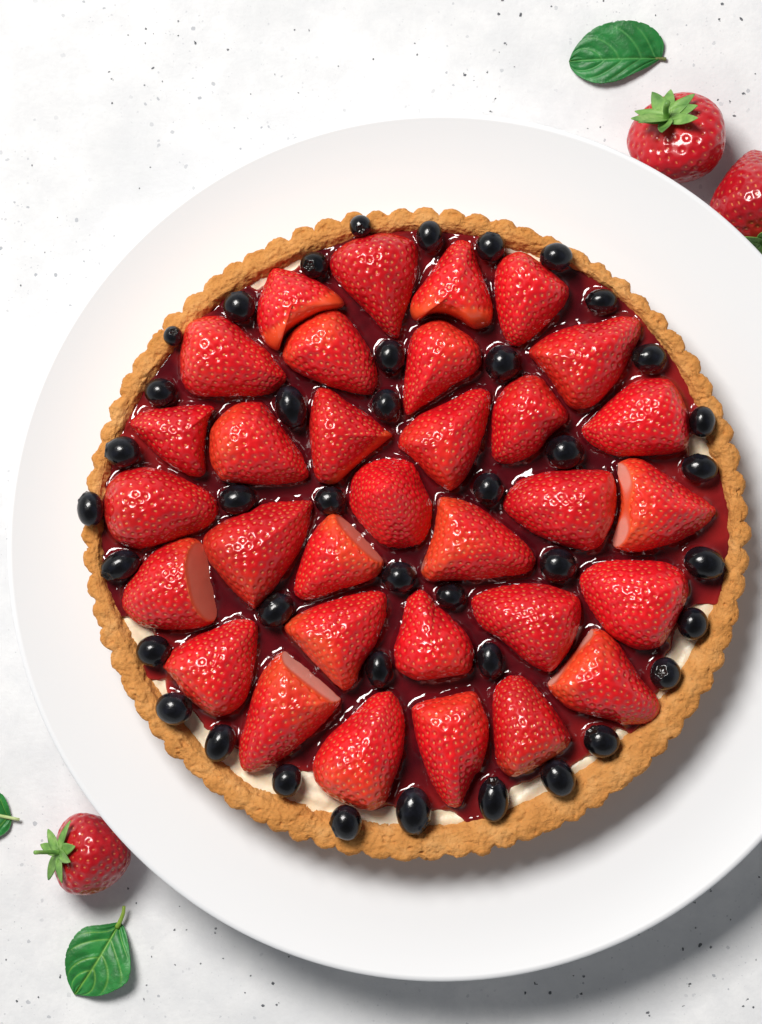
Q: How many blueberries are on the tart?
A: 41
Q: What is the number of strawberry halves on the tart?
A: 32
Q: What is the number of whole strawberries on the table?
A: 3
